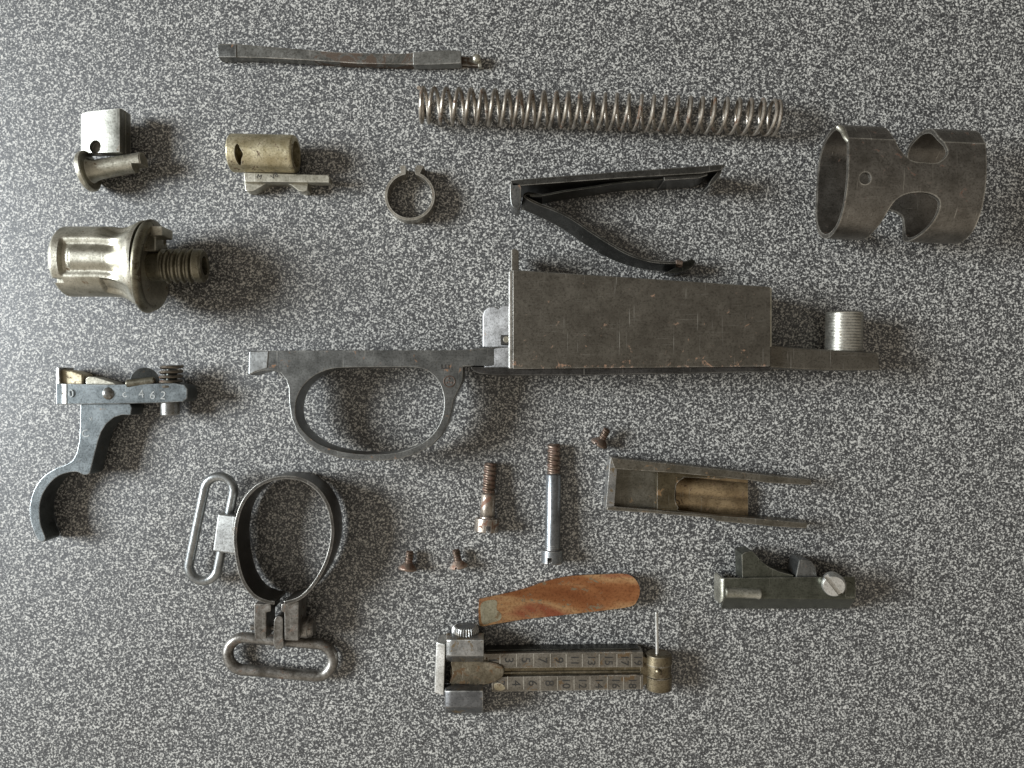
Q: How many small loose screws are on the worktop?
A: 3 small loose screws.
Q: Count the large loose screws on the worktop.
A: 2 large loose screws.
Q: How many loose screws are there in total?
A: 5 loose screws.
